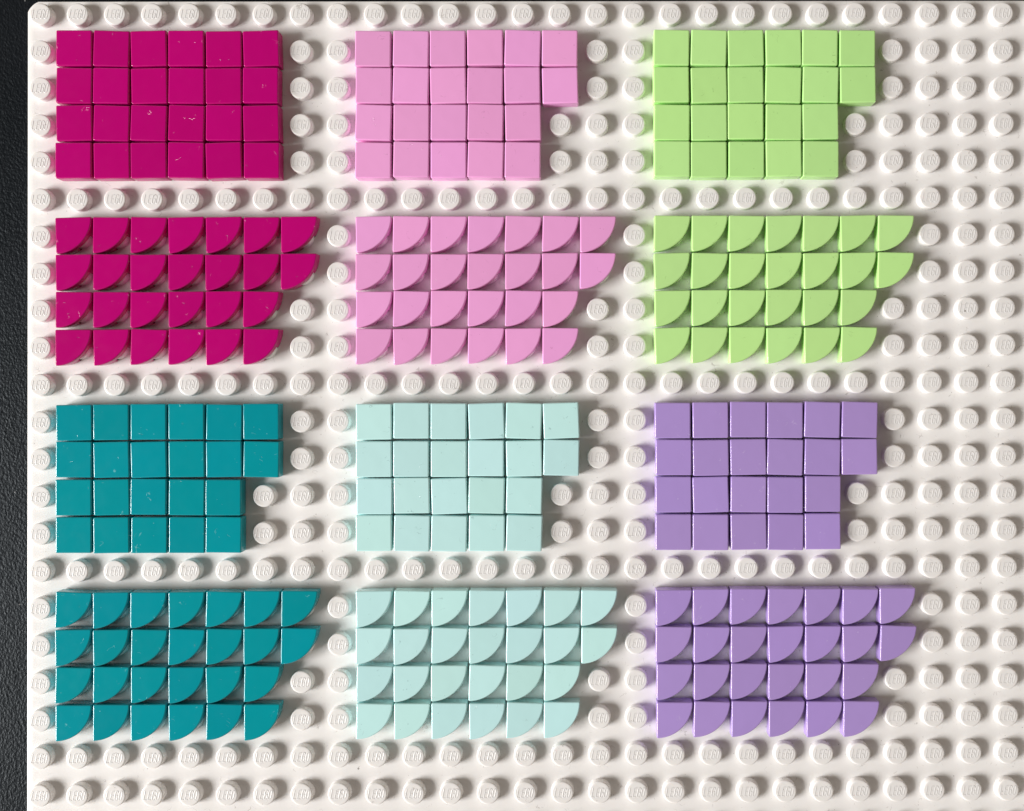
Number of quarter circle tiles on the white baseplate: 156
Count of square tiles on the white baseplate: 134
